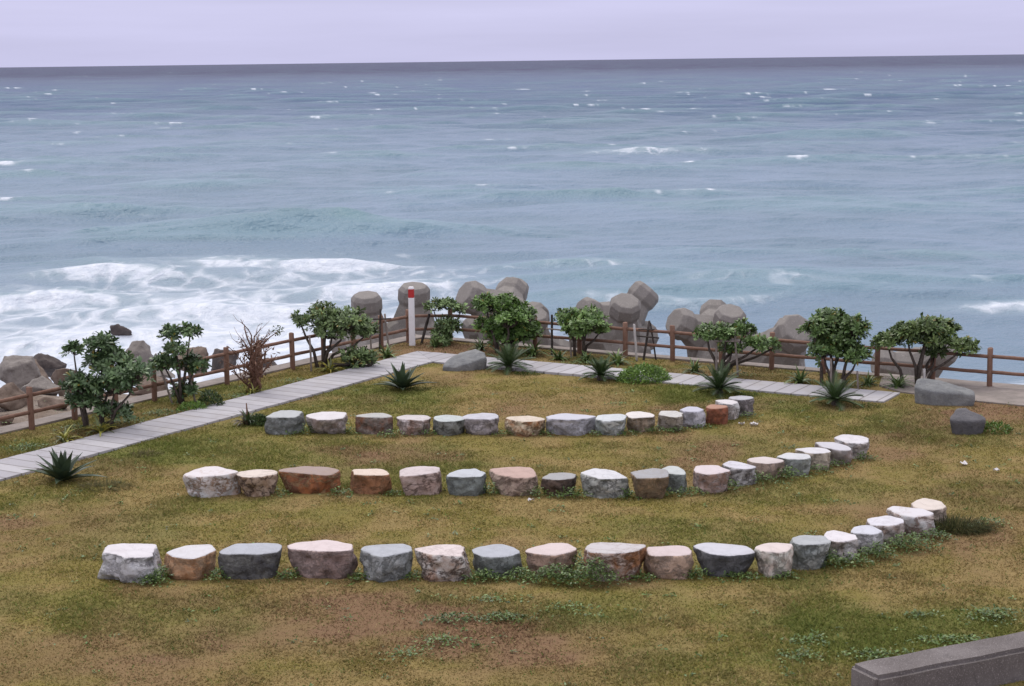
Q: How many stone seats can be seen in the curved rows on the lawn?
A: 51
